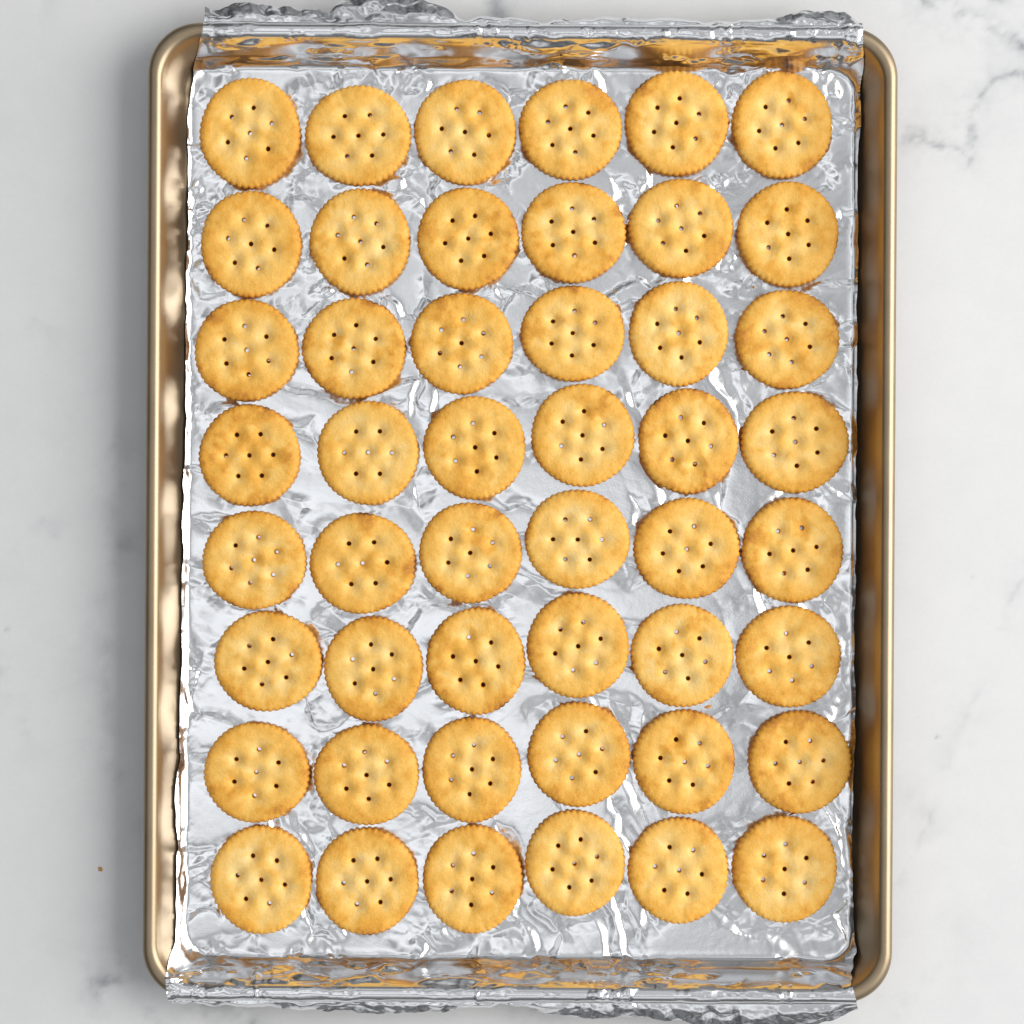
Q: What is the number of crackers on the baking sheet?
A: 48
